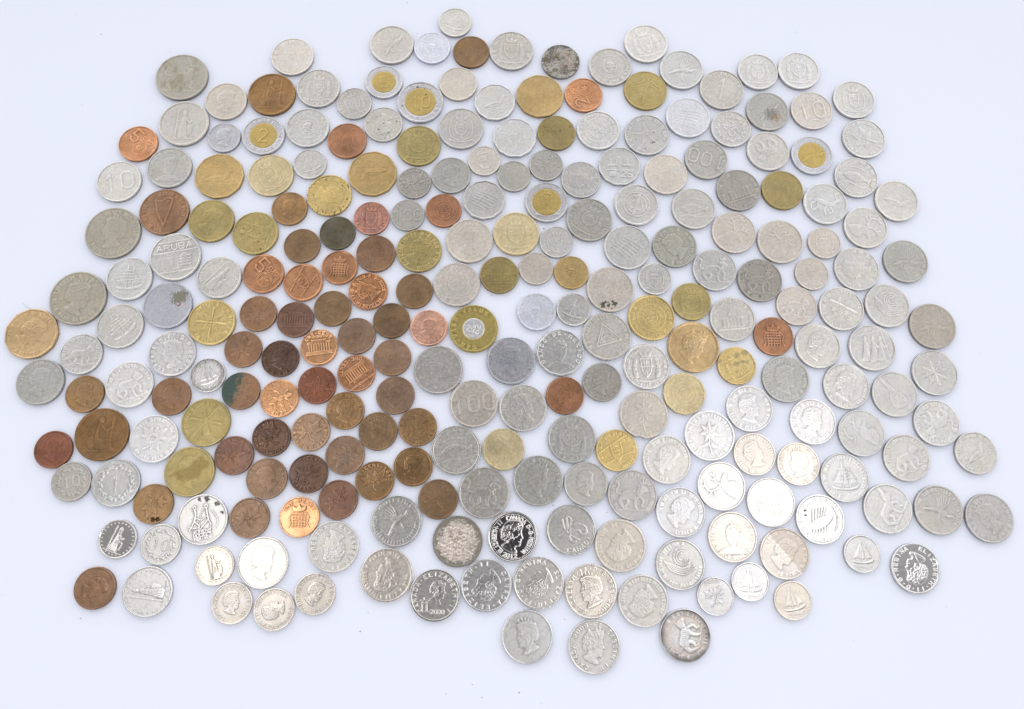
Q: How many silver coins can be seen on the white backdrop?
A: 164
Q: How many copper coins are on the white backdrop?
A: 55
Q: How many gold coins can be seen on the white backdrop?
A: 26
